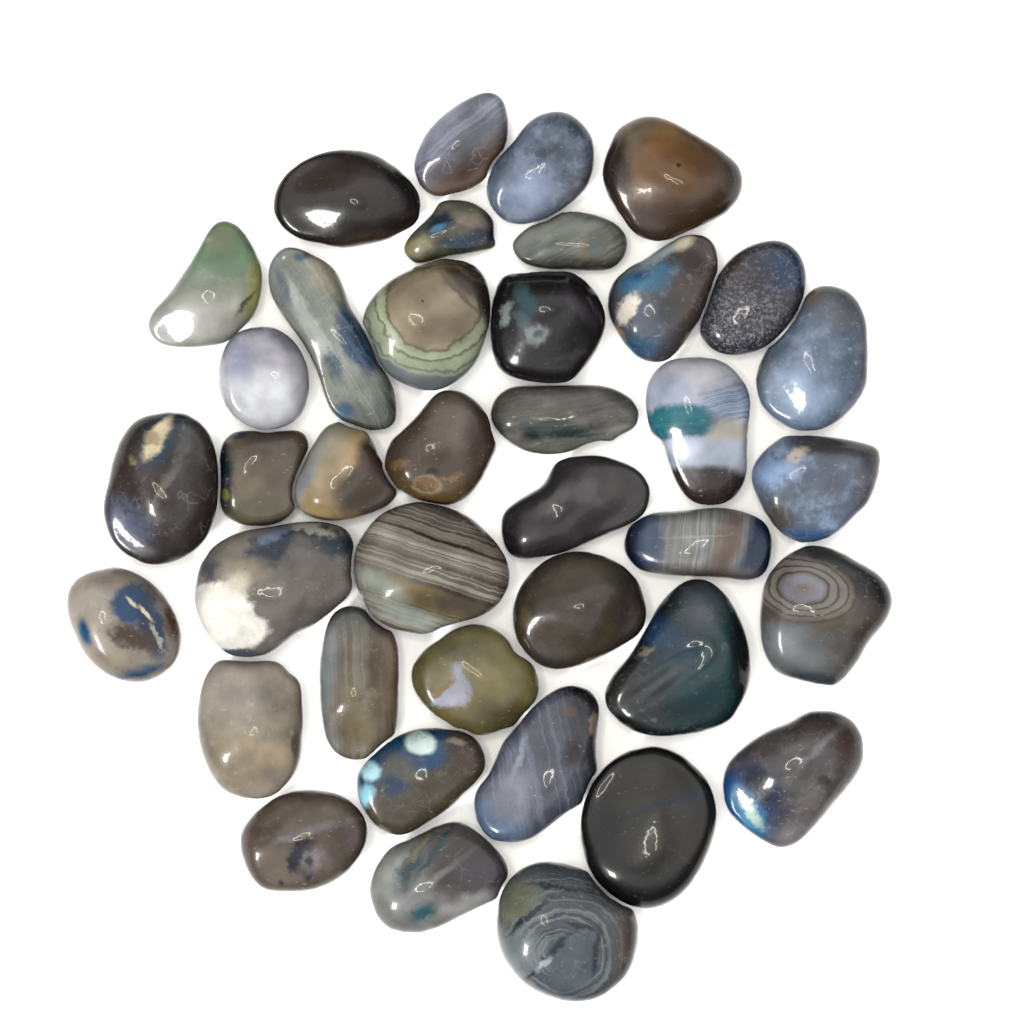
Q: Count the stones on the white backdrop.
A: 39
